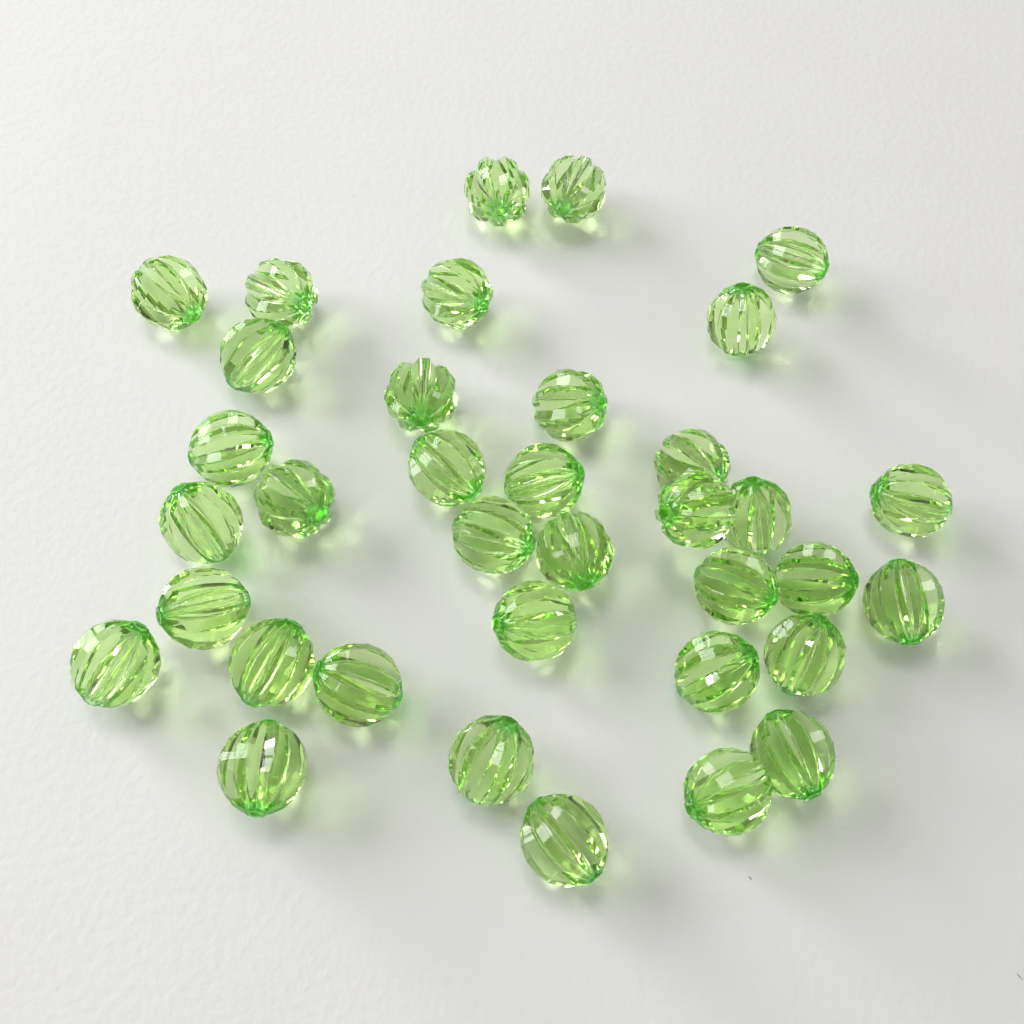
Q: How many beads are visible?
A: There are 36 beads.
